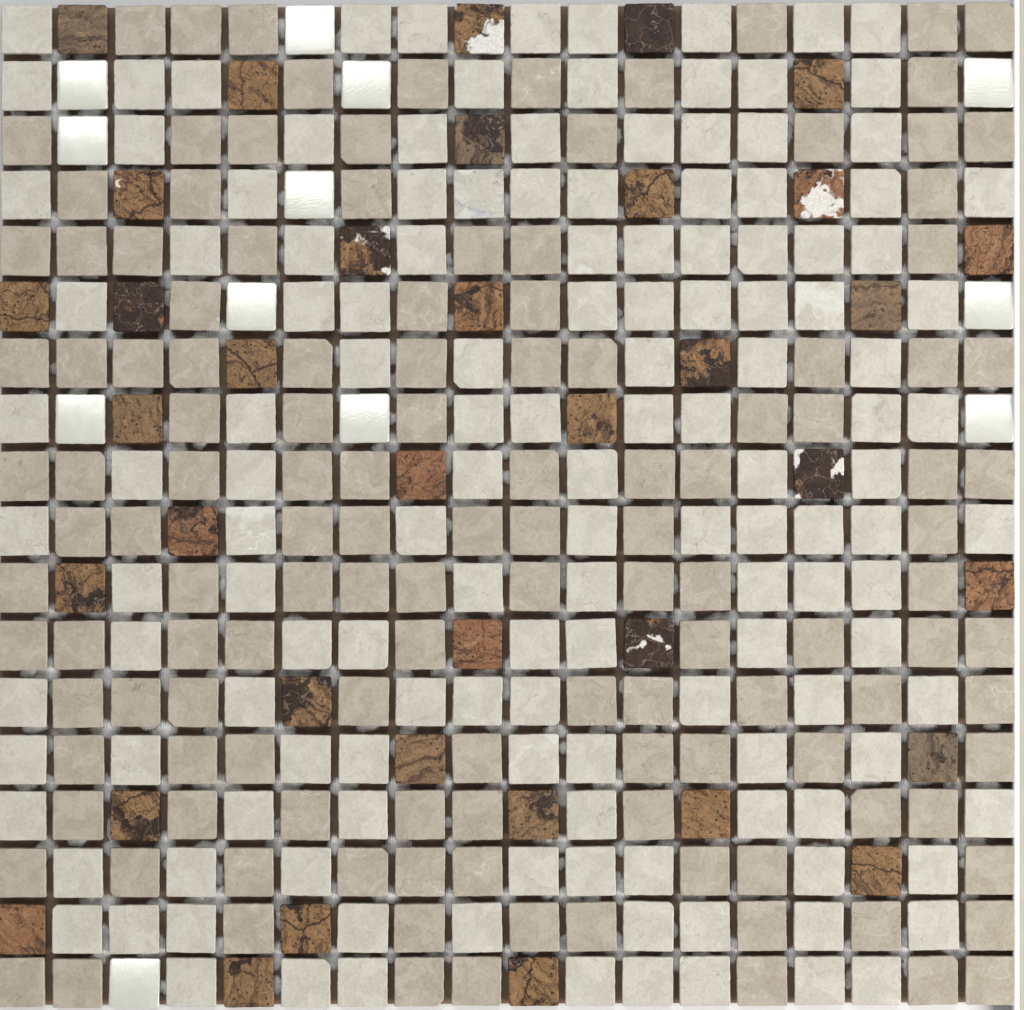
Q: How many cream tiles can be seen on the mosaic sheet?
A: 142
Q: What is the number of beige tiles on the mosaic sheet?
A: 133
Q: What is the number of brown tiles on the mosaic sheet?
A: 37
